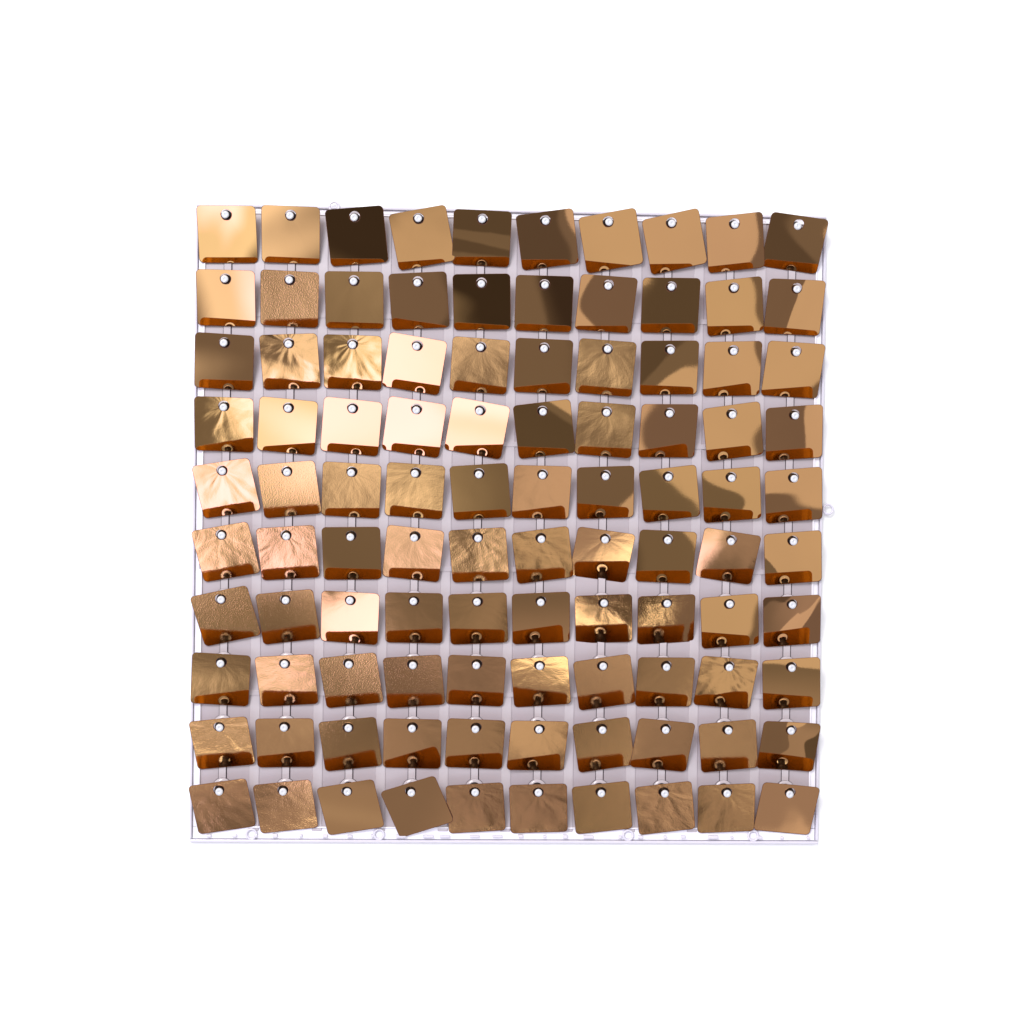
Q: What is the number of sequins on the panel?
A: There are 100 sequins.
